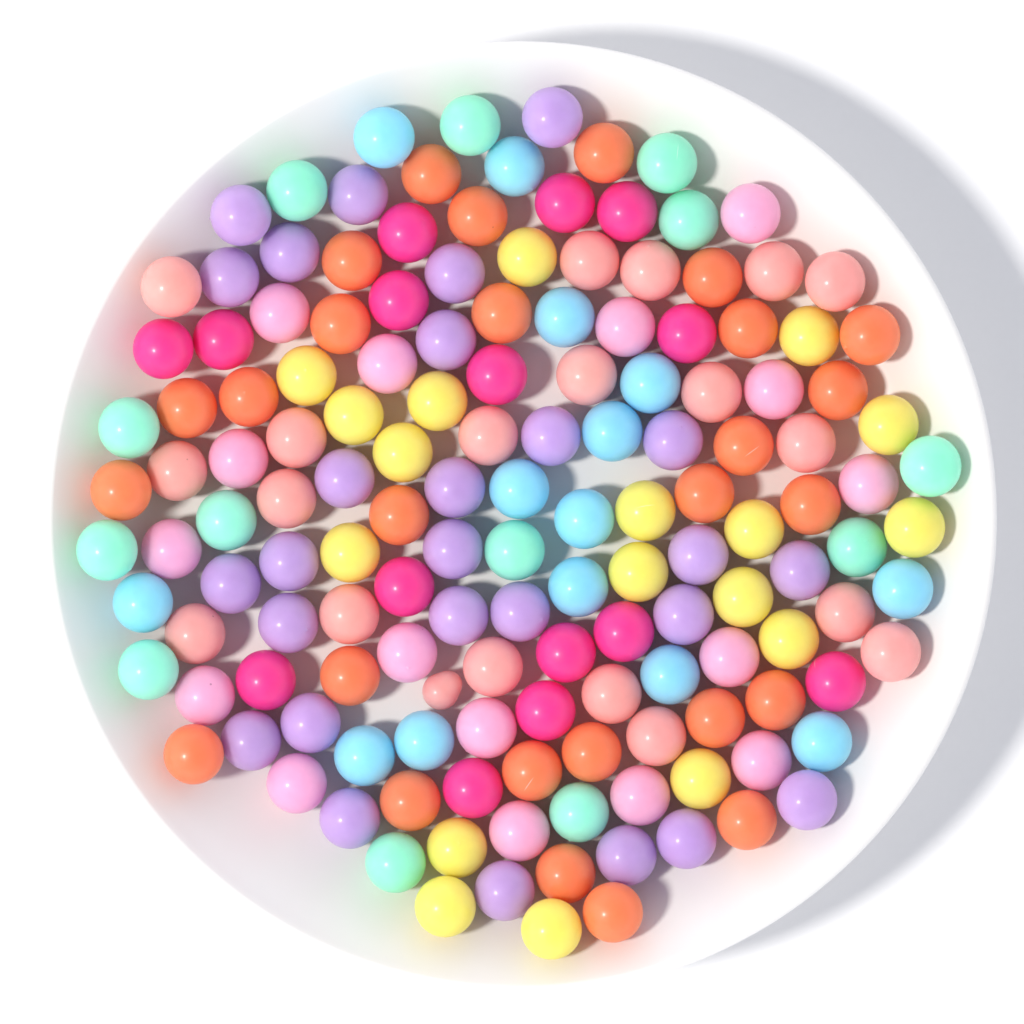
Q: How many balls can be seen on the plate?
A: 150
